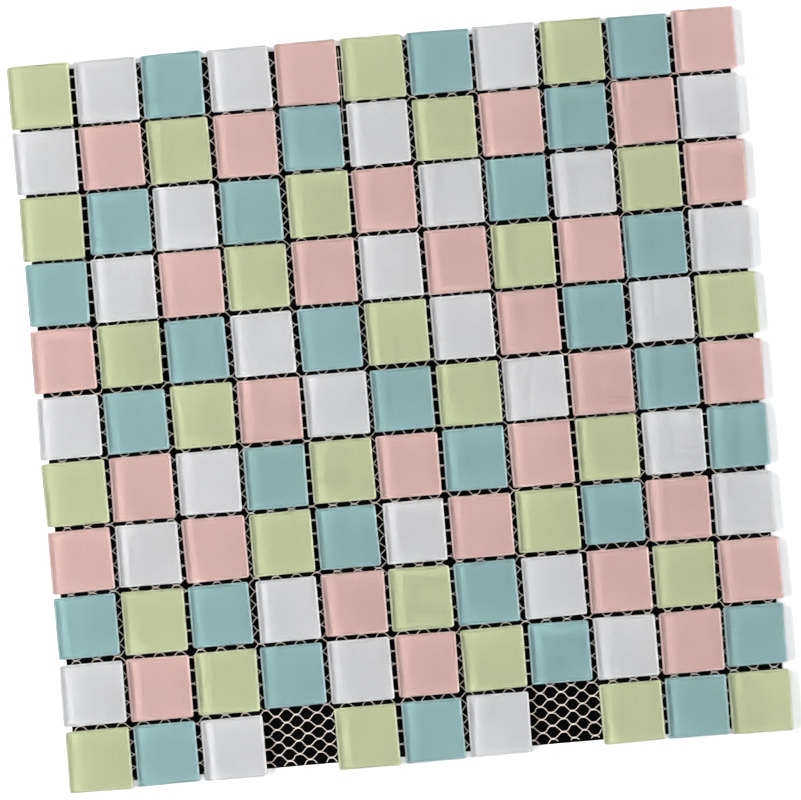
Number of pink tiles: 30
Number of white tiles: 30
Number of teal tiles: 30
